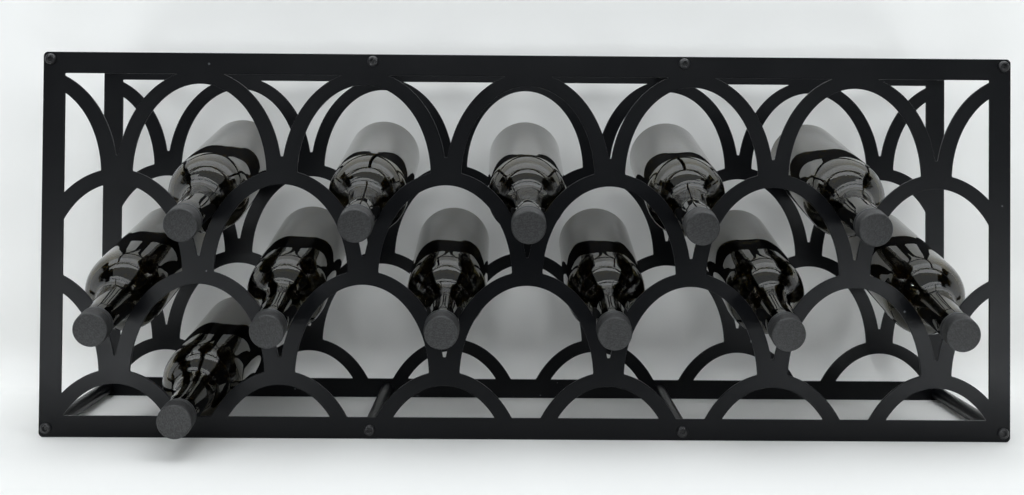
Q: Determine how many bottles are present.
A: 12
